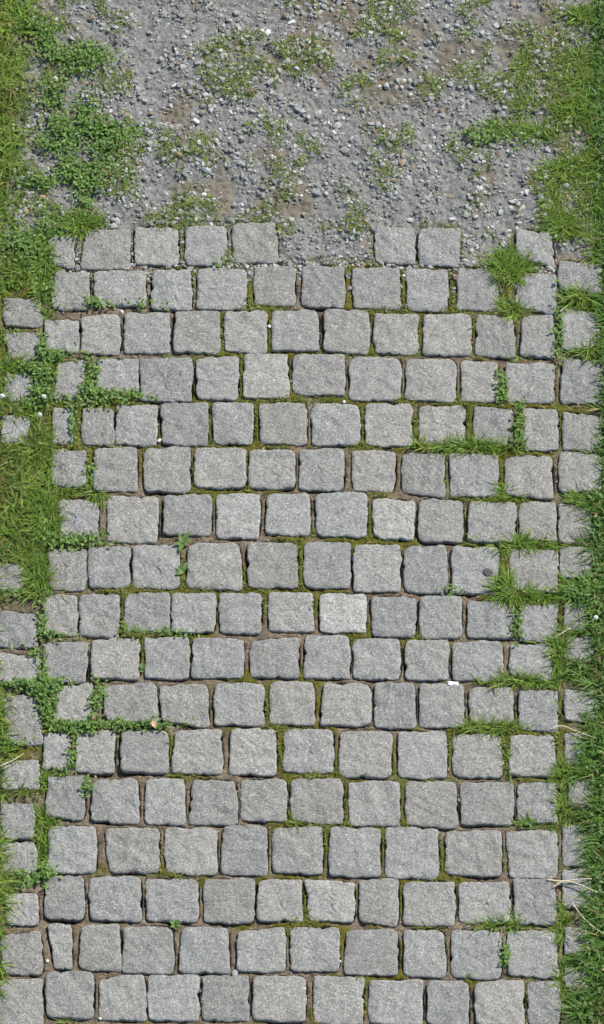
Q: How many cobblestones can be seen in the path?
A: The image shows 200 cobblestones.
